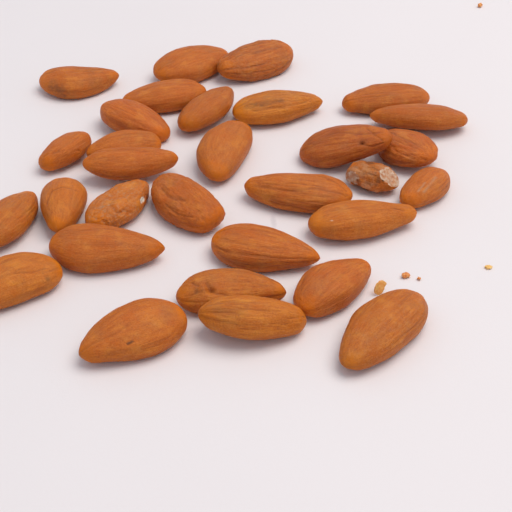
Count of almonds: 31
